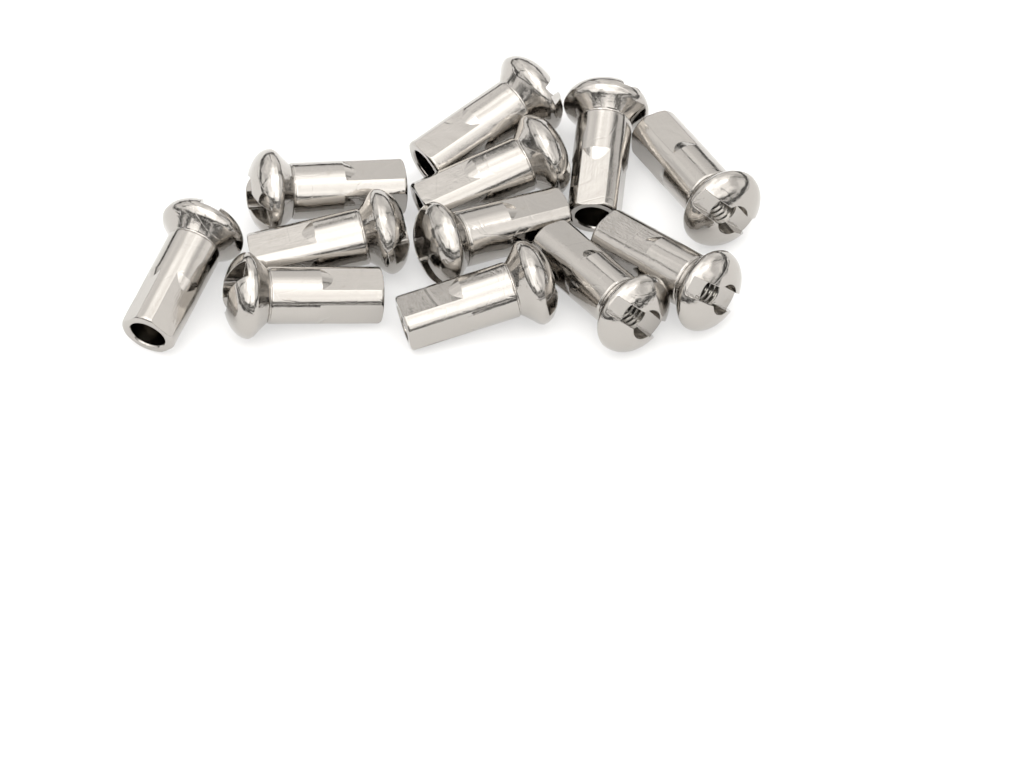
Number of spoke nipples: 12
